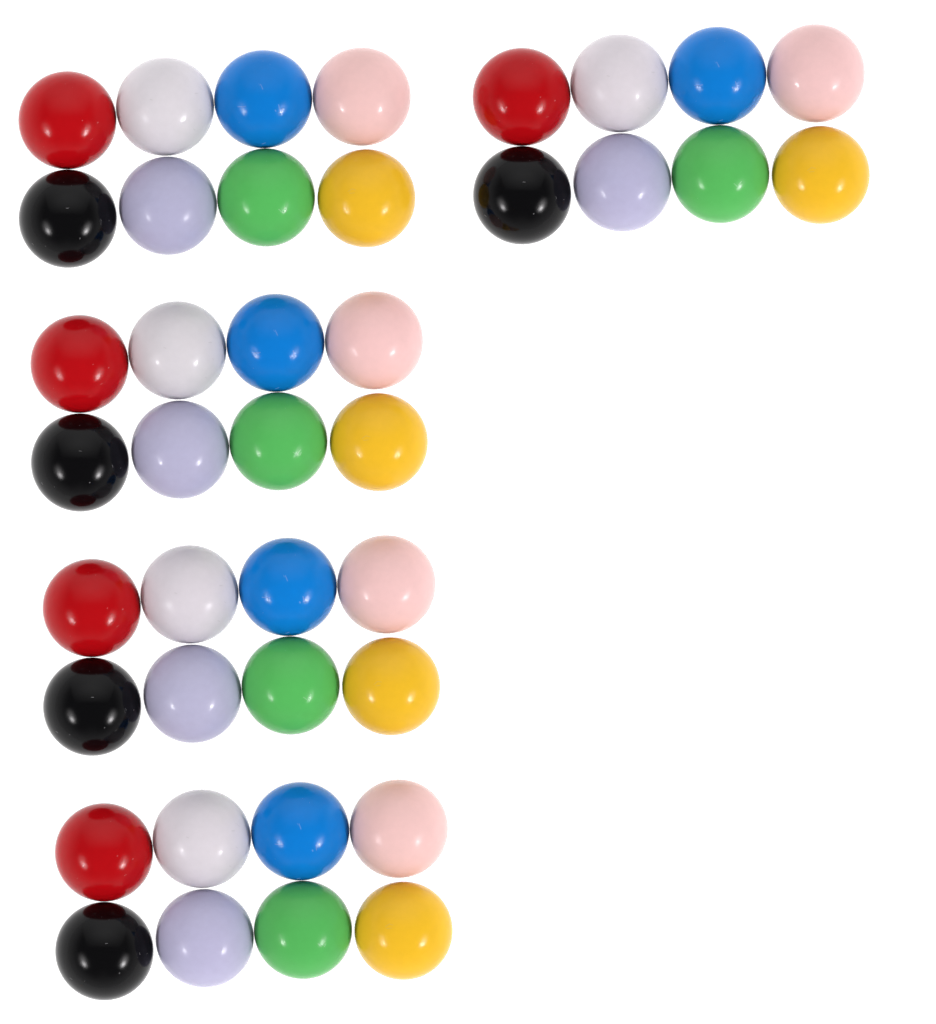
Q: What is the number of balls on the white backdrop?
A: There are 40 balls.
